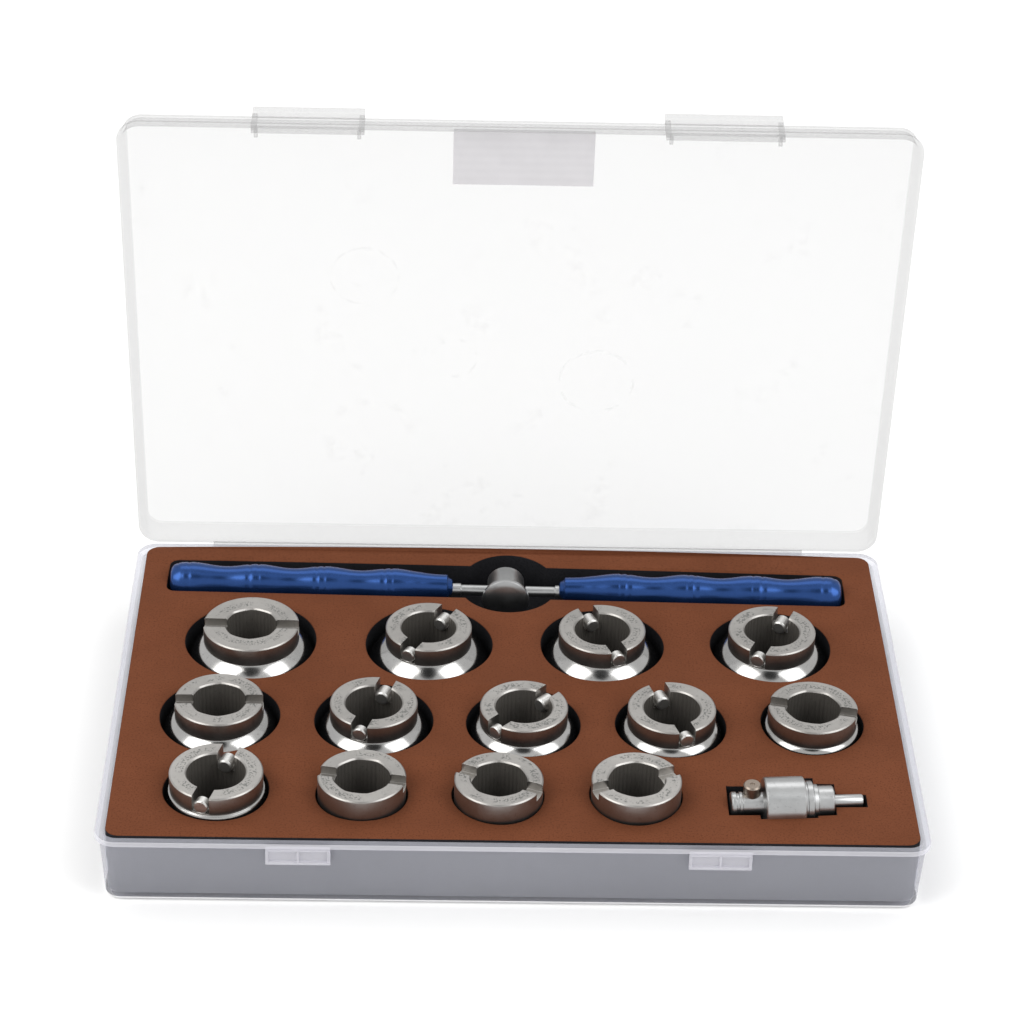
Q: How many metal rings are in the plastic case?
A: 13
